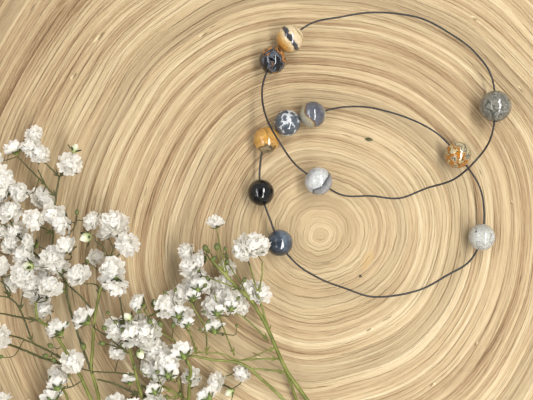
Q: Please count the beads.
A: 11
